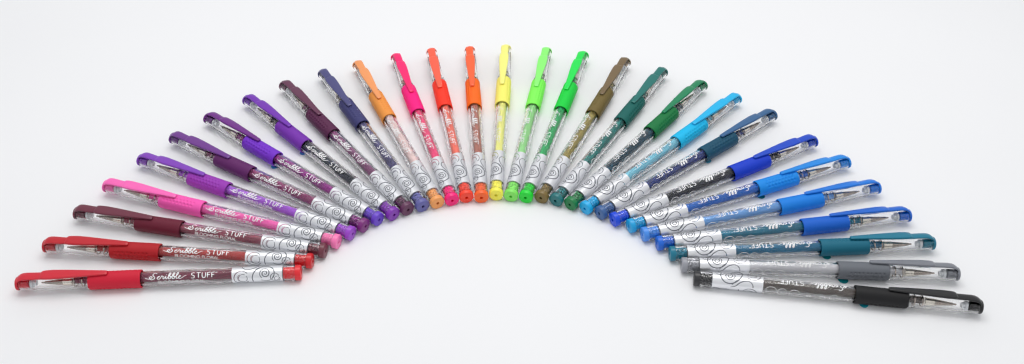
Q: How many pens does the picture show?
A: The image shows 29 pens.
